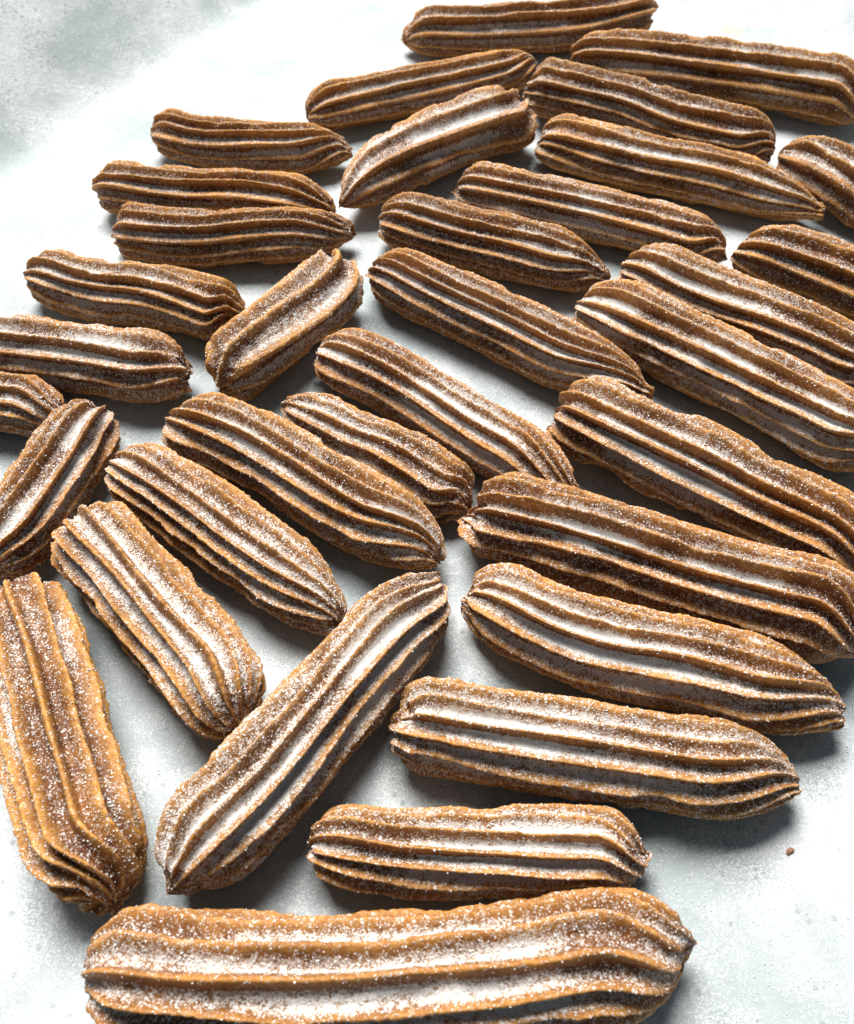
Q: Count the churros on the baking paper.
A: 34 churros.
